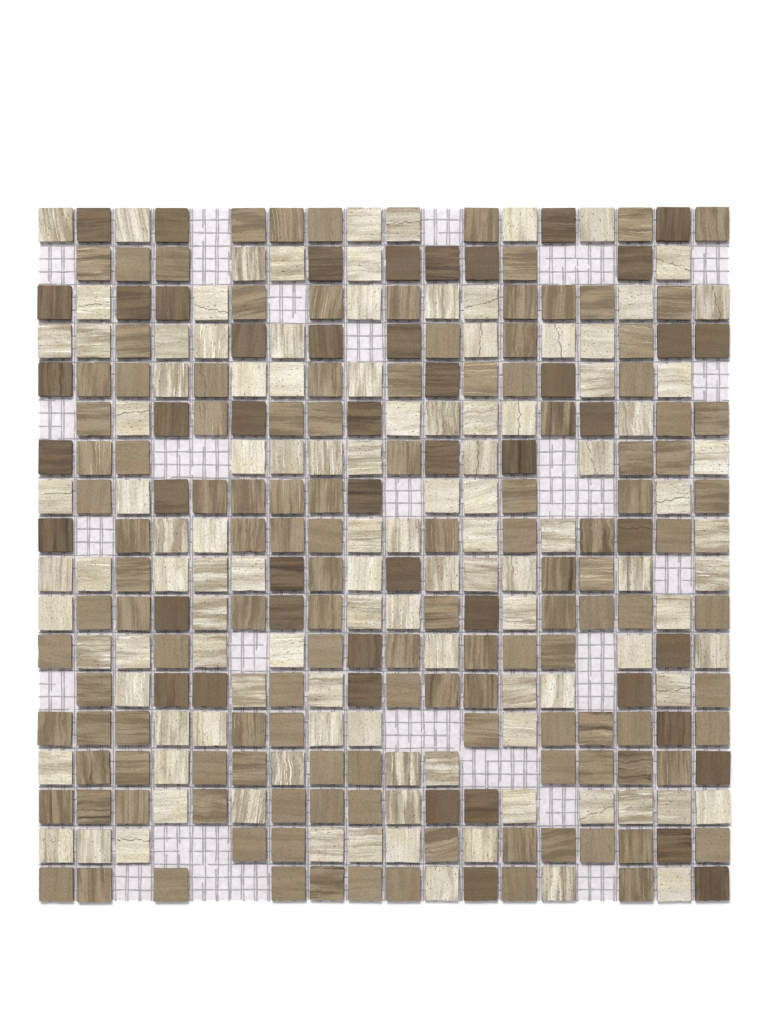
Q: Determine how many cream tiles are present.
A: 114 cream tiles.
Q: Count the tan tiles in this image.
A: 127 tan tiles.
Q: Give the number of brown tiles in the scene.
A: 49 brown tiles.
